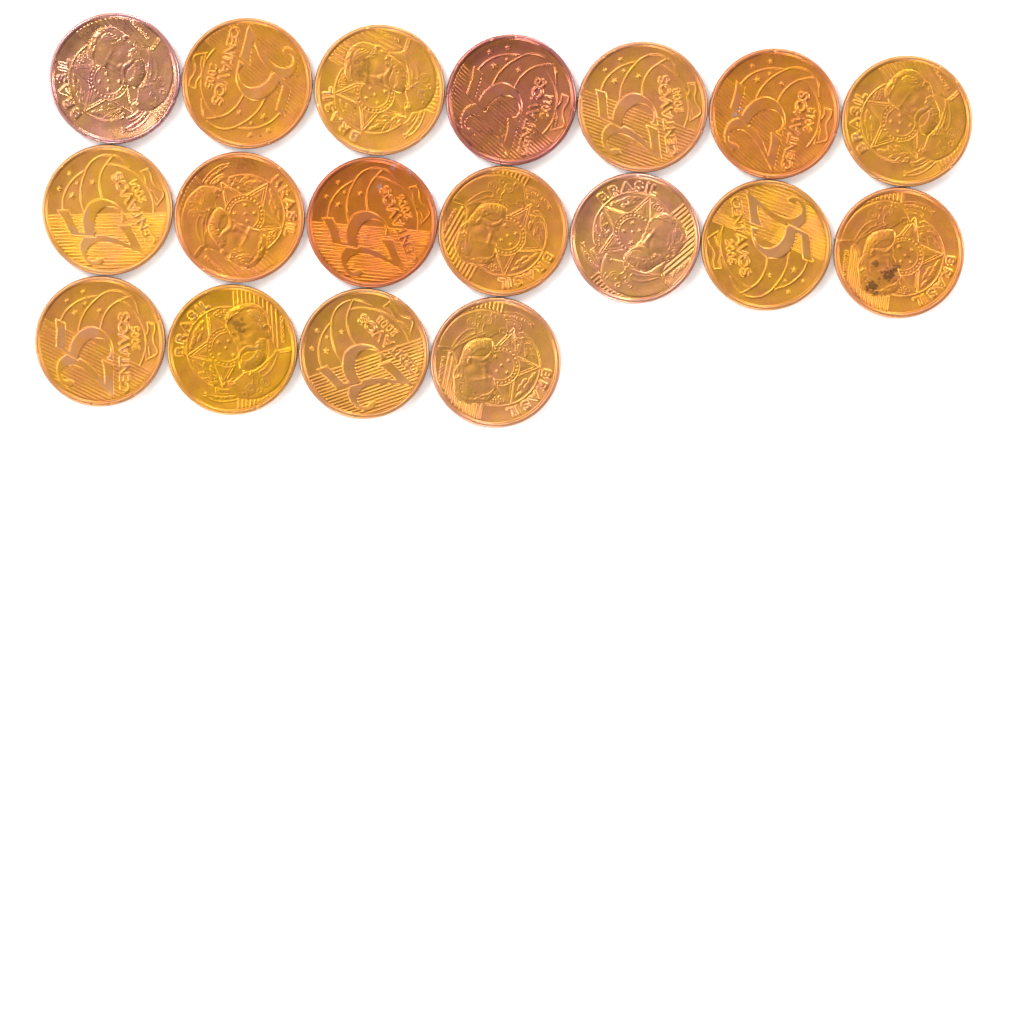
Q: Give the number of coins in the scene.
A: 18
